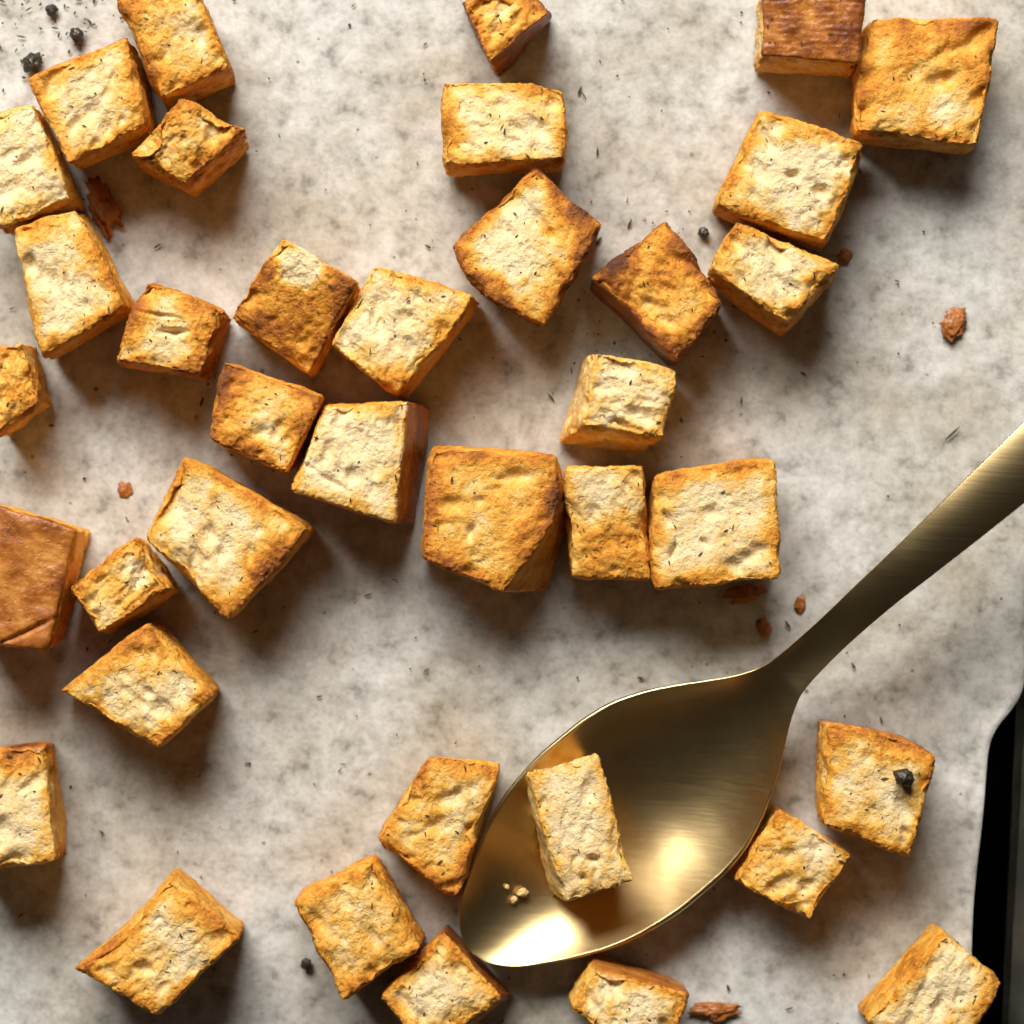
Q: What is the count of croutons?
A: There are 37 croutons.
